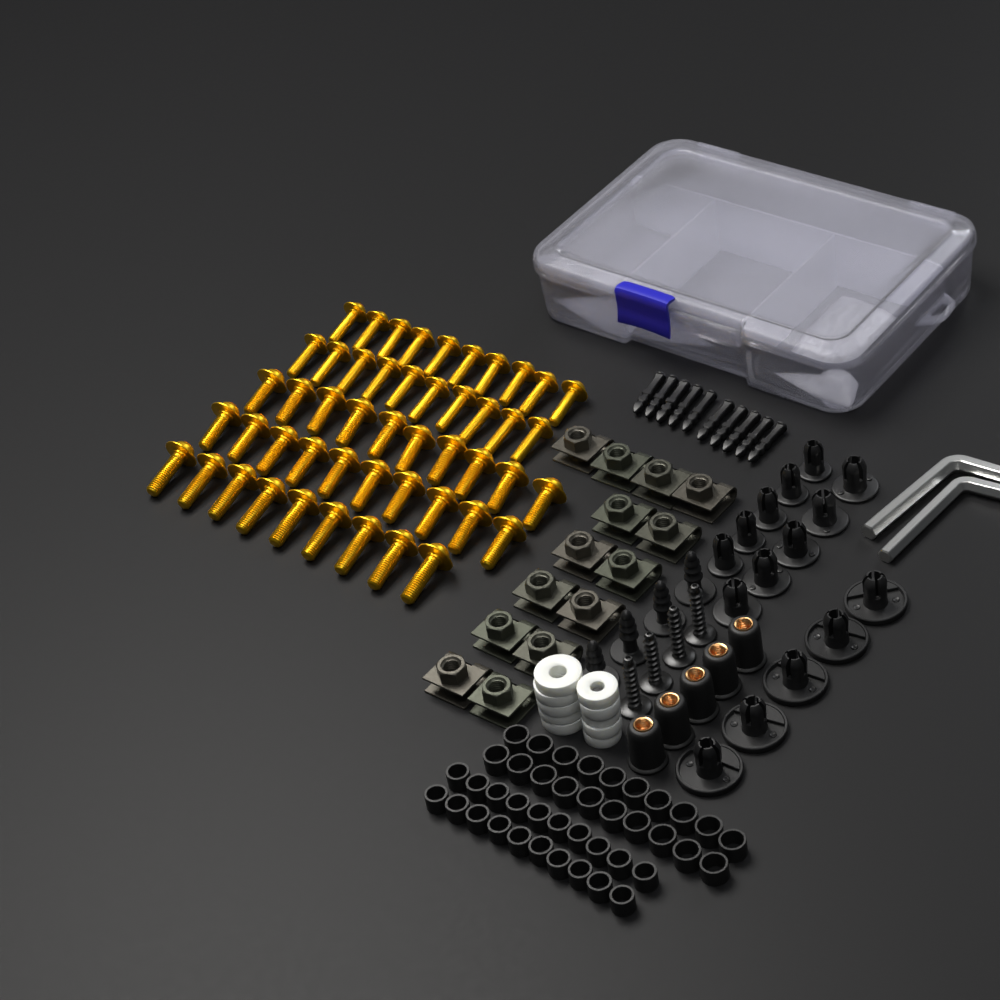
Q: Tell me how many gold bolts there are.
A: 49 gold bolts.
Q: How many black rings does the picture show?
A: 40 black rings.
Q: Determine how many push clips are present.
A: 15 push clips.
